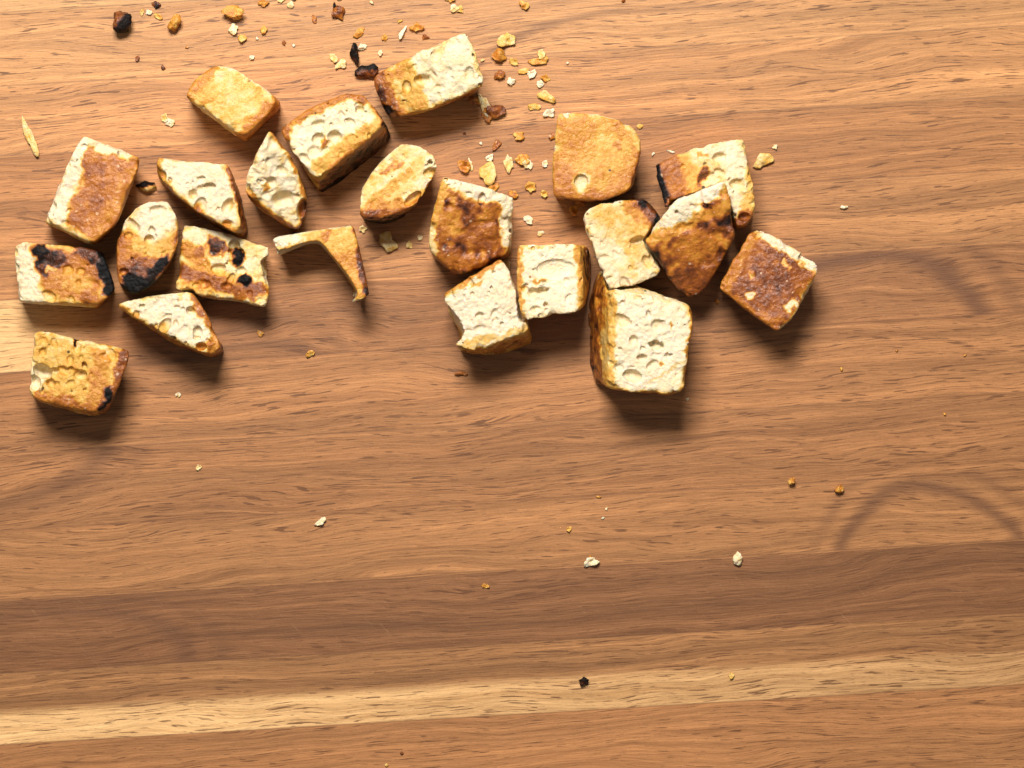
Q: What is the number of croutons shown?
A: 22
